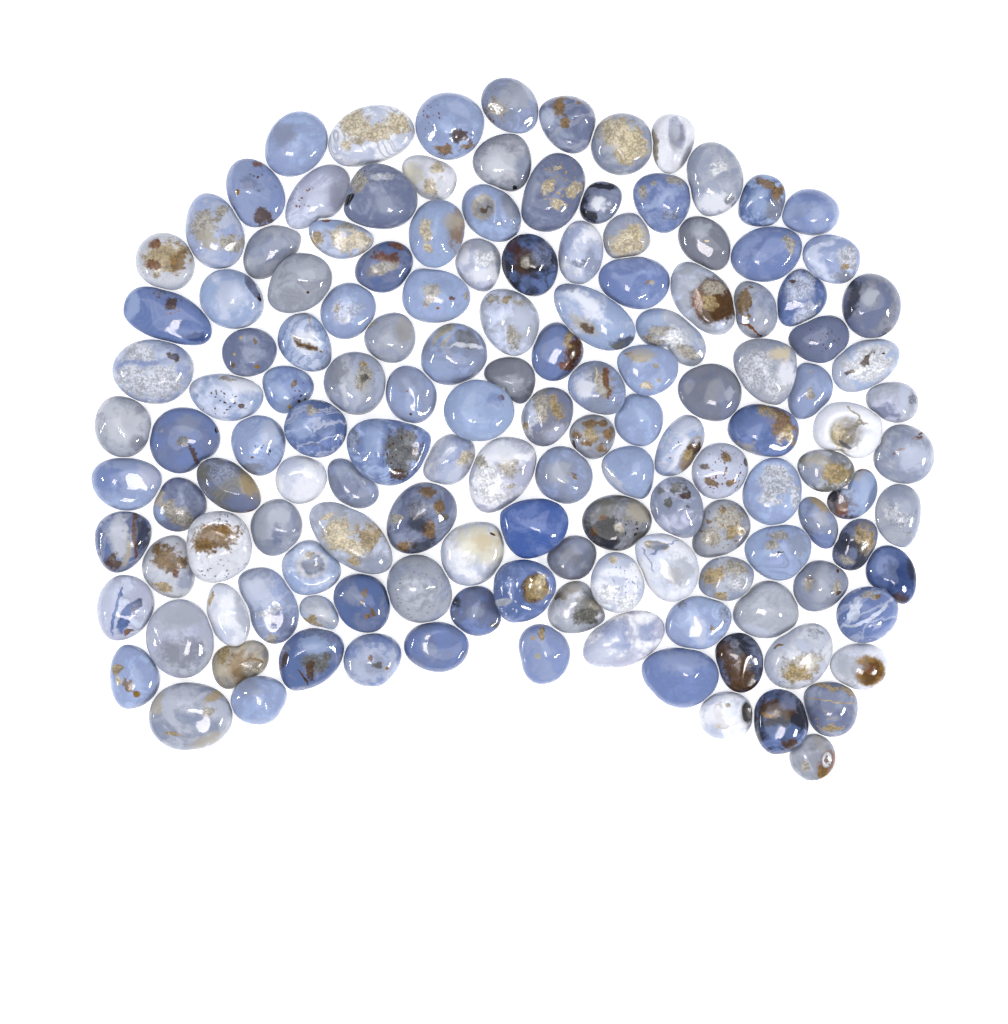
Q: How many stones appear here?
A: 142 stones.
